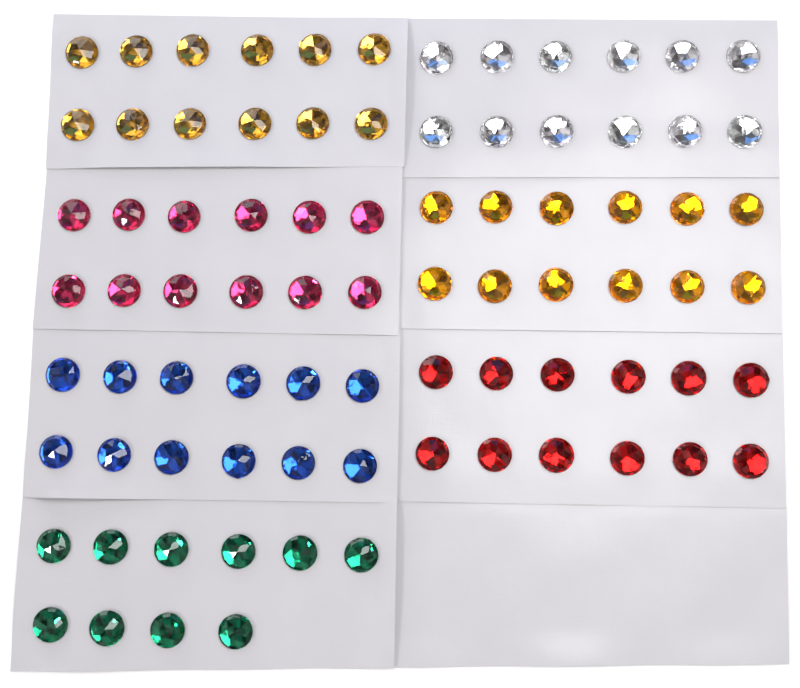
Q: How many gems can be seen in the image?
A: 82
